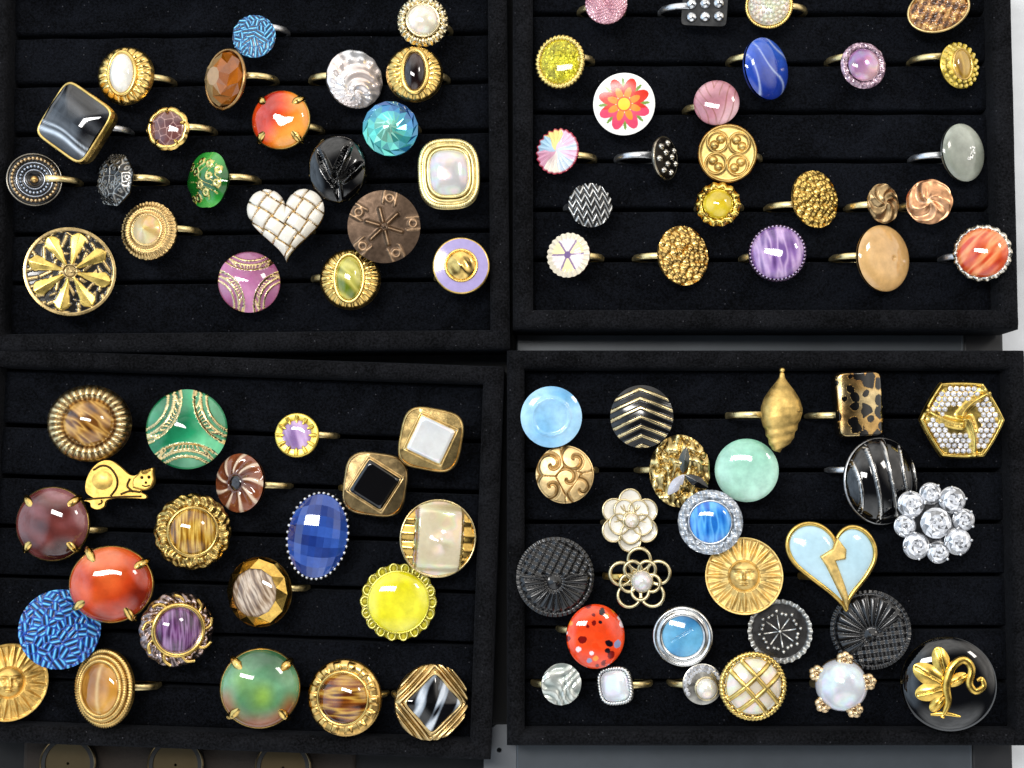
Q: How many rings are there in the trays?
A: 93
